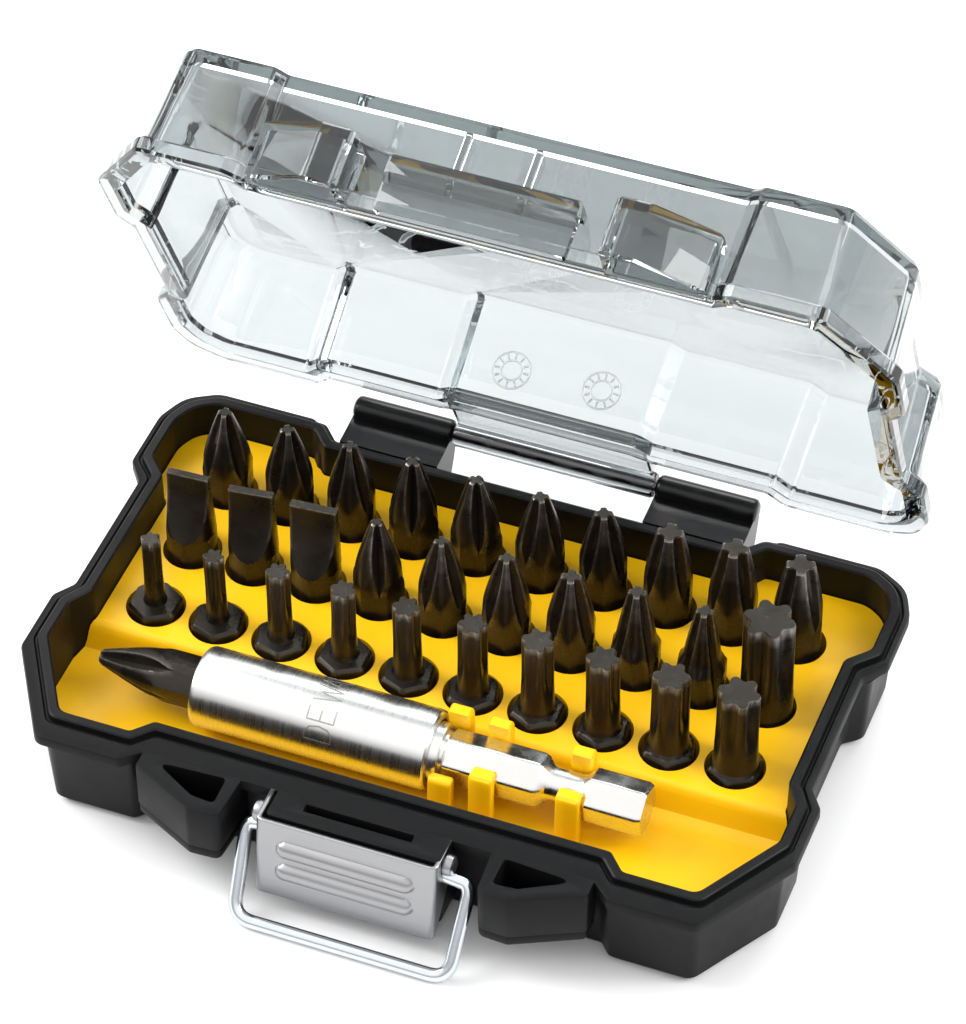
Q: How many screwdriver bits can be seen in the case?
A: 31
